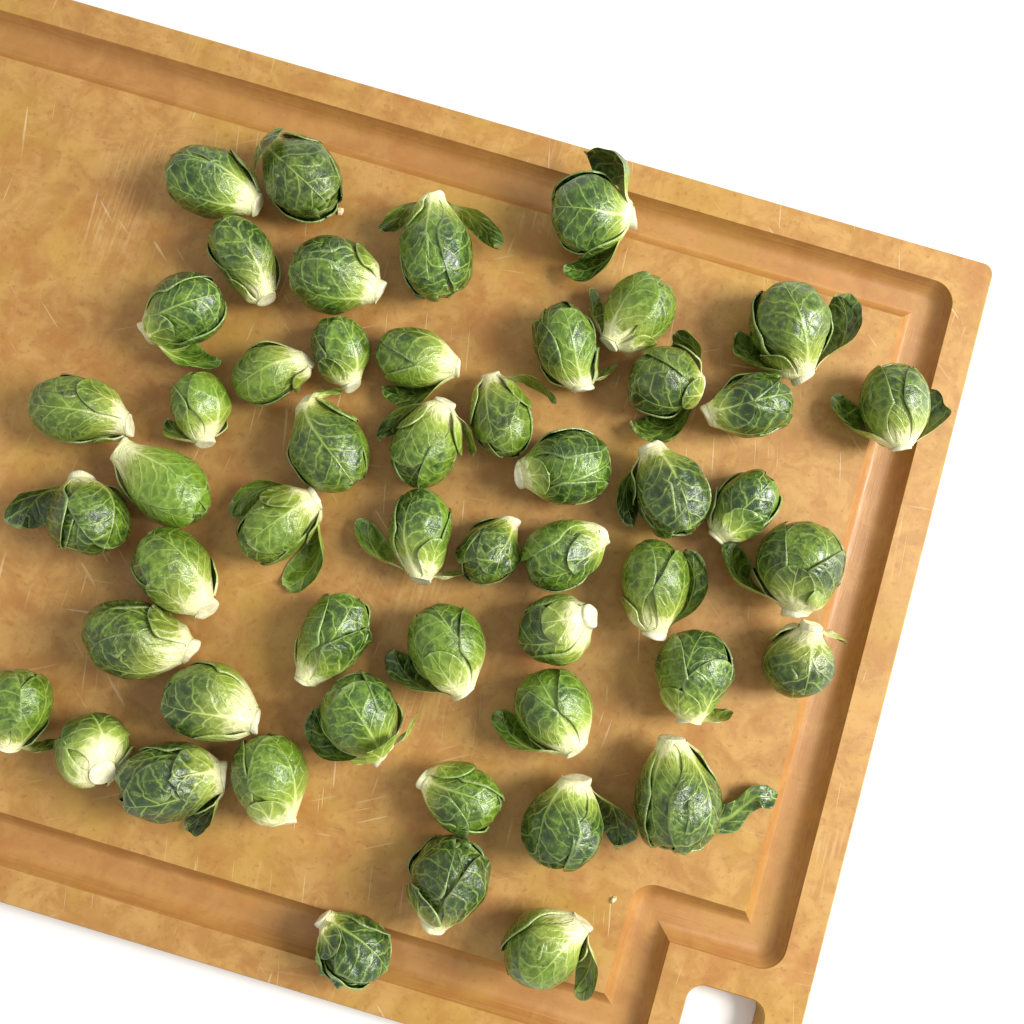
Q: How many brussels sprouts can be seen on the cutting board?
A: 52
